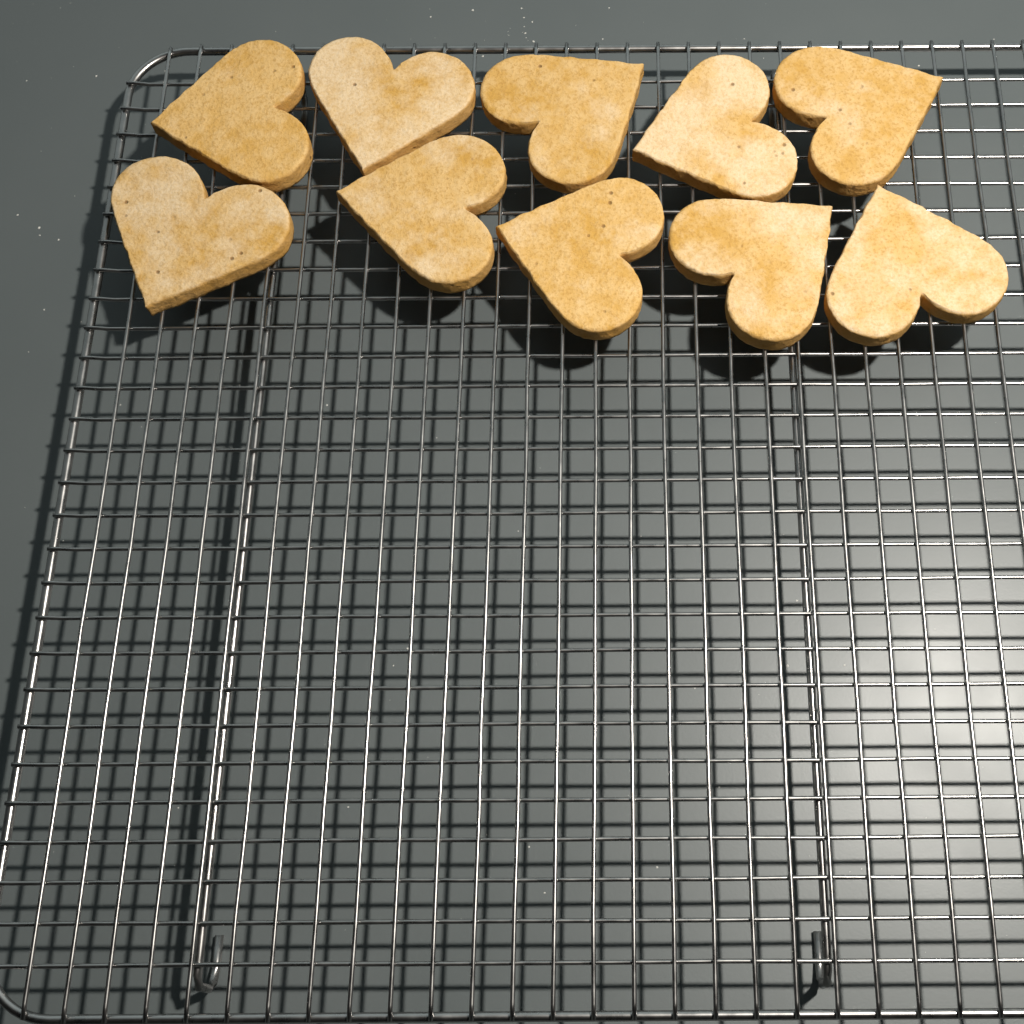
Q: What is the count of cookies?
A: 10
